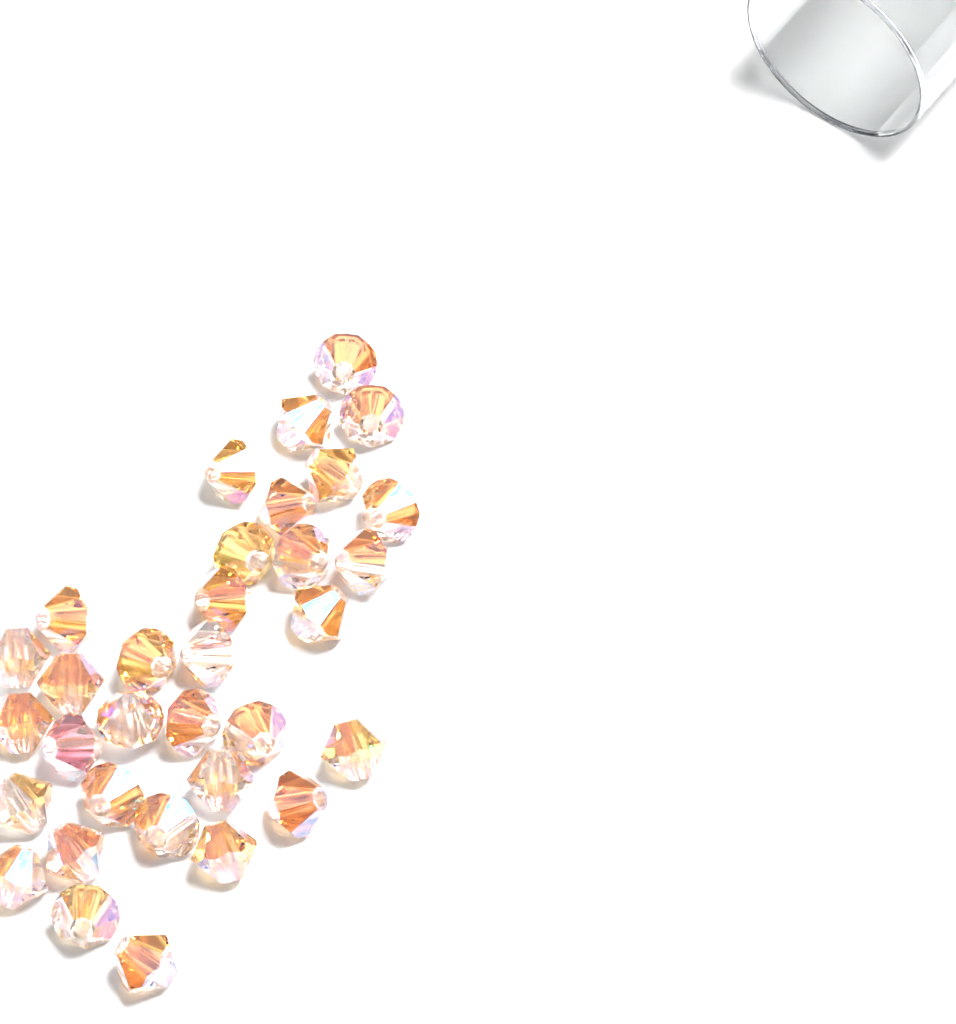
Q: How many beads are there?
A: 33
